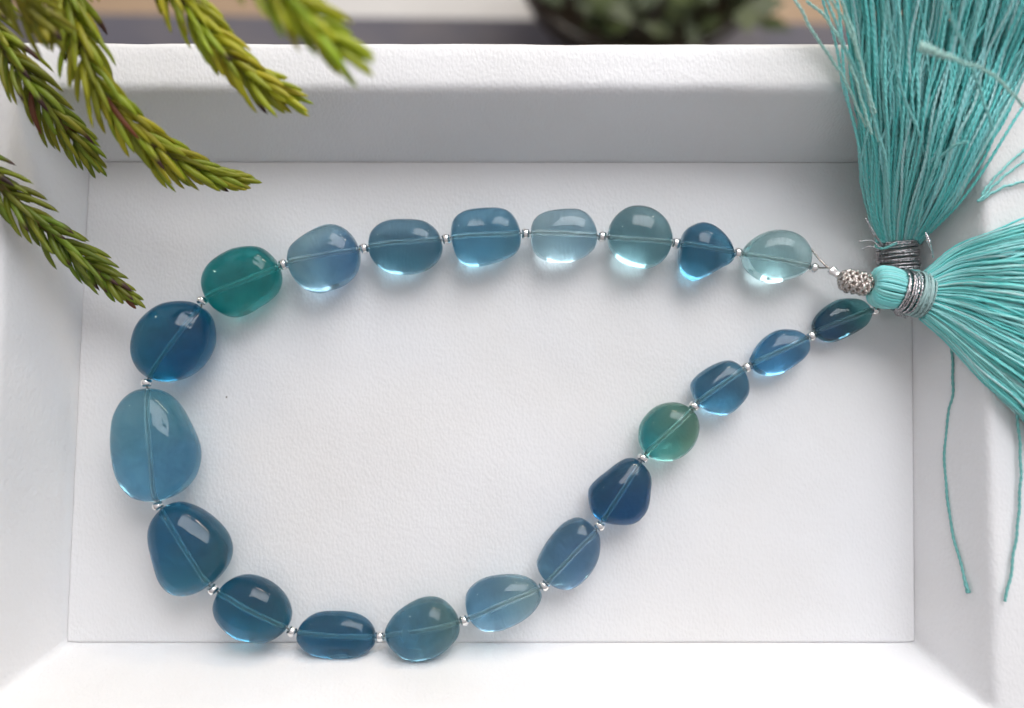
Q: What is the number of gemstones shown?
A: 21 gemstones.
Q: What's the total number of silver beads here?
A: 22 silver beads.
